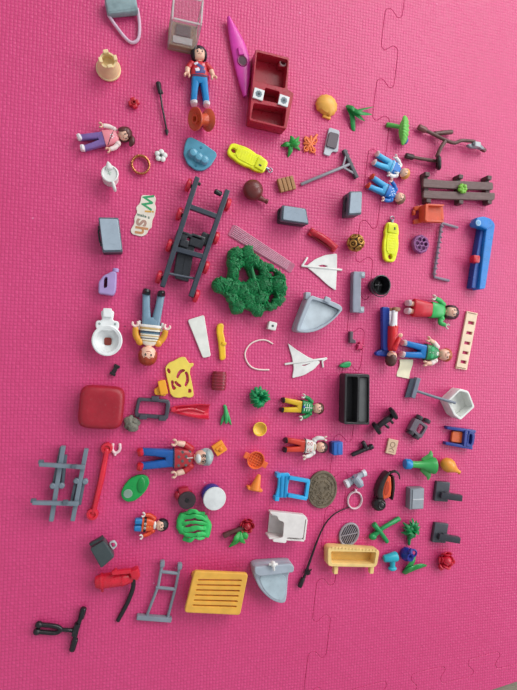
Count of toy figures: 12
